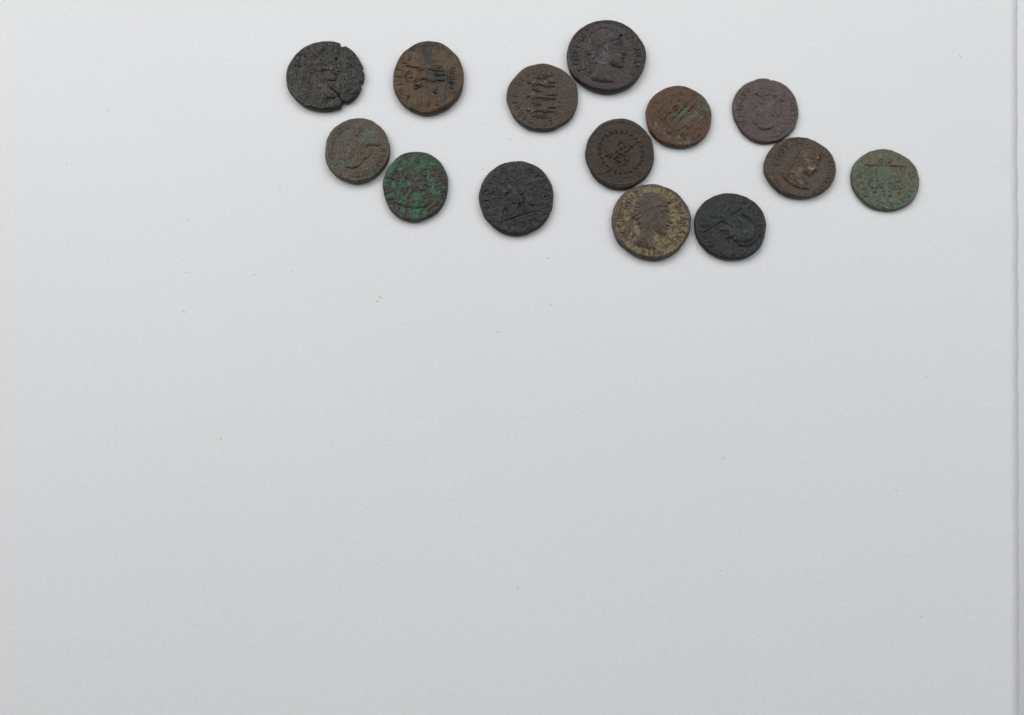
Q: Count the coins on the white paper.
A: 14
